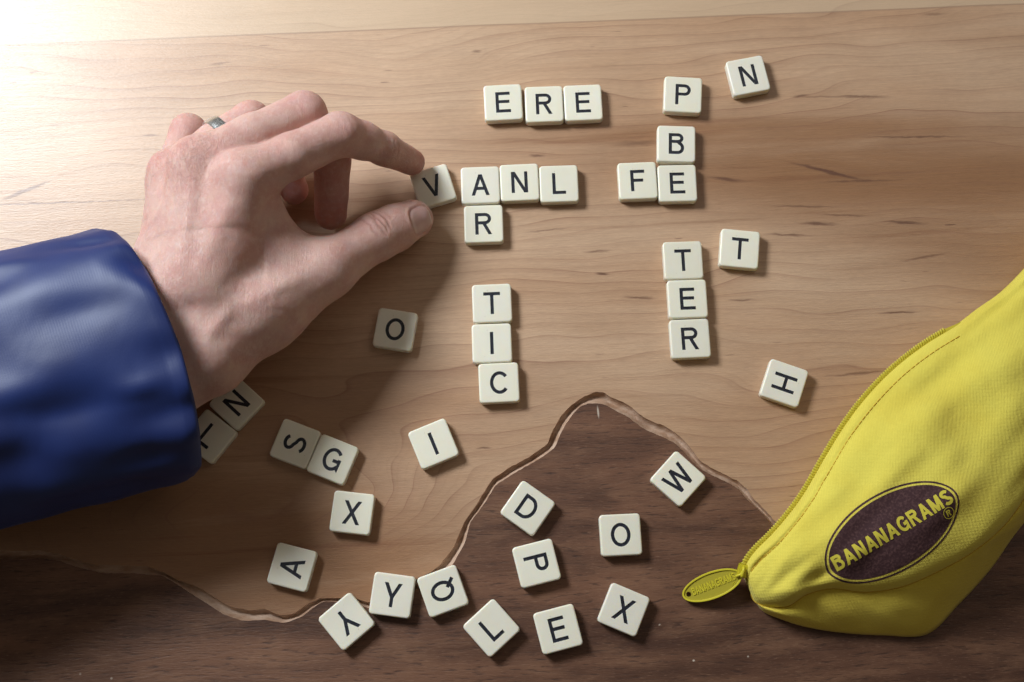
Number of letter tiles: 39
